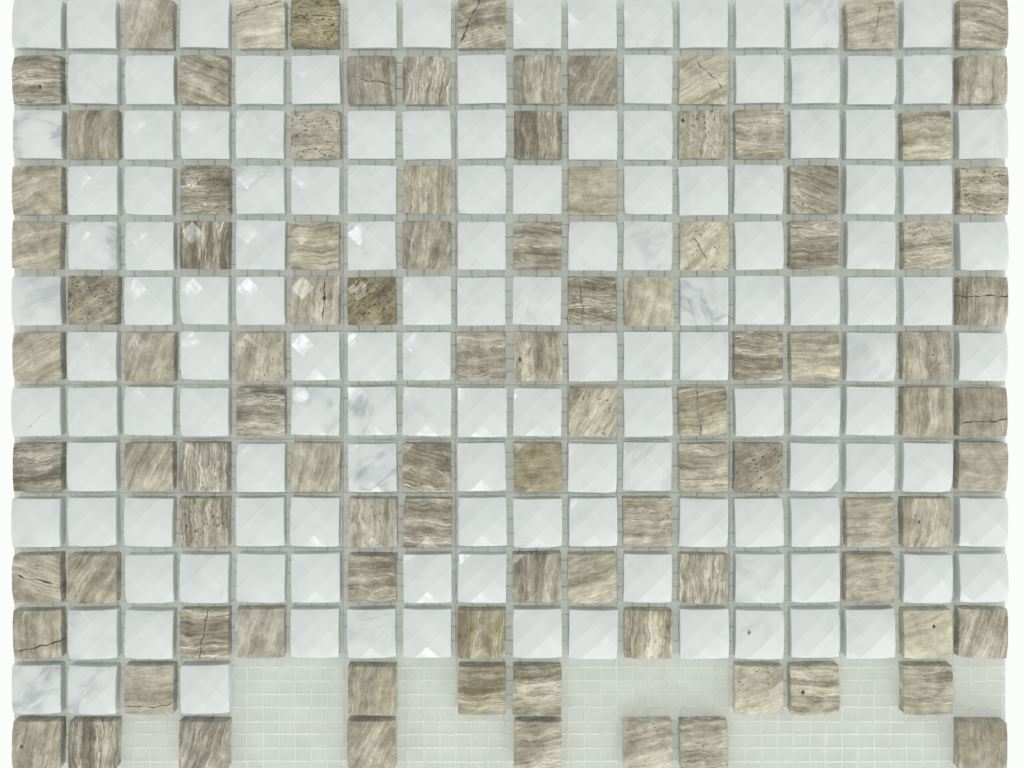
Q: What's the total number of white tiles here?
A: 137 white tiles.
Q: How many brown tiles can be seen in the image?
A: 97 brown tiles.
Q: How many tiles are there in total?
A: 234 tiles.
